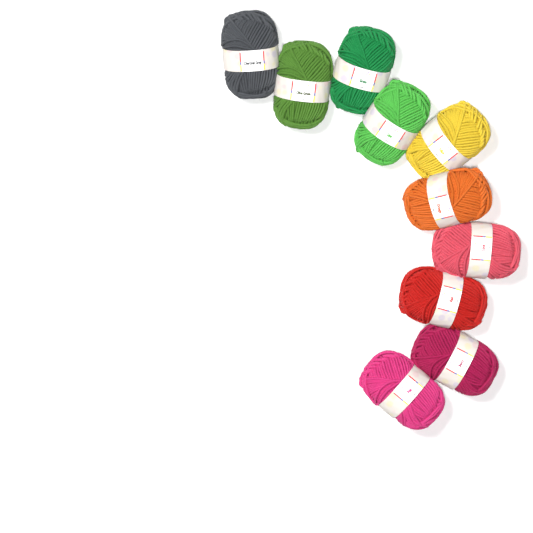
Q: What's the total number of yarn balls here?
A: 10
